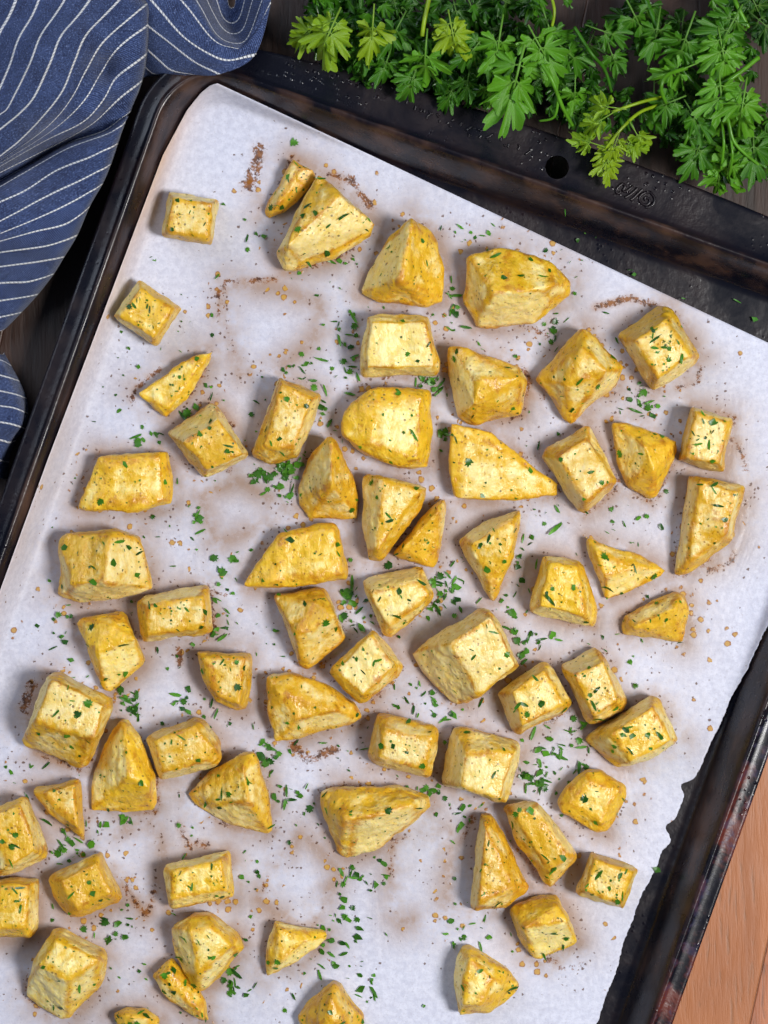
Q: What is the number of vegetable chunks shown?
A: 64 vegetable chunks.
